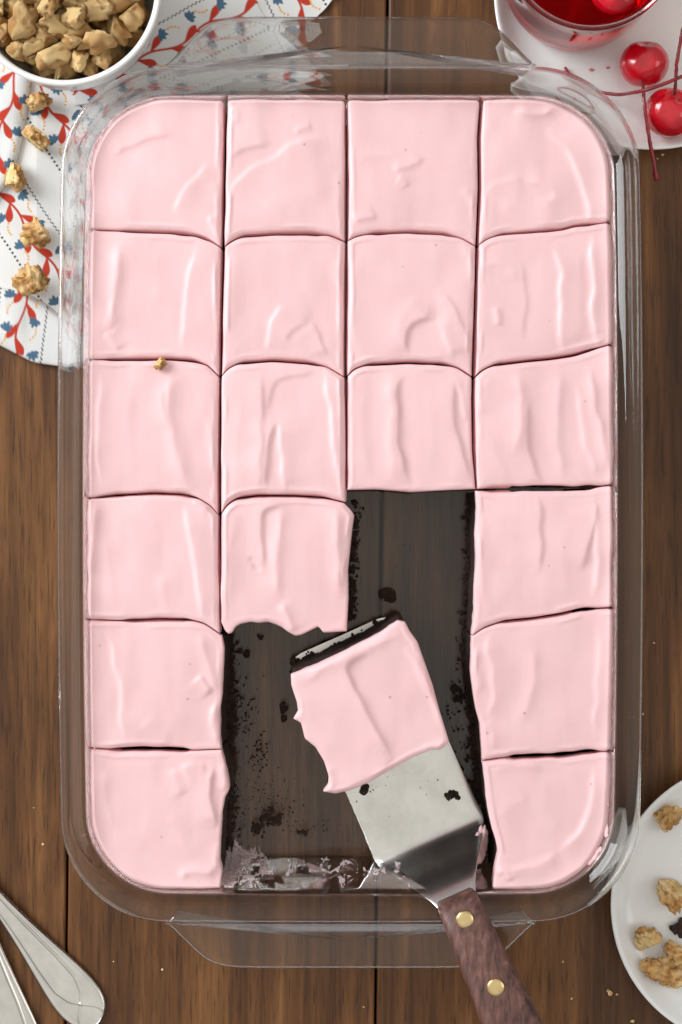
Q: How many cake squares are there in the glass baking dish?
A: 20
